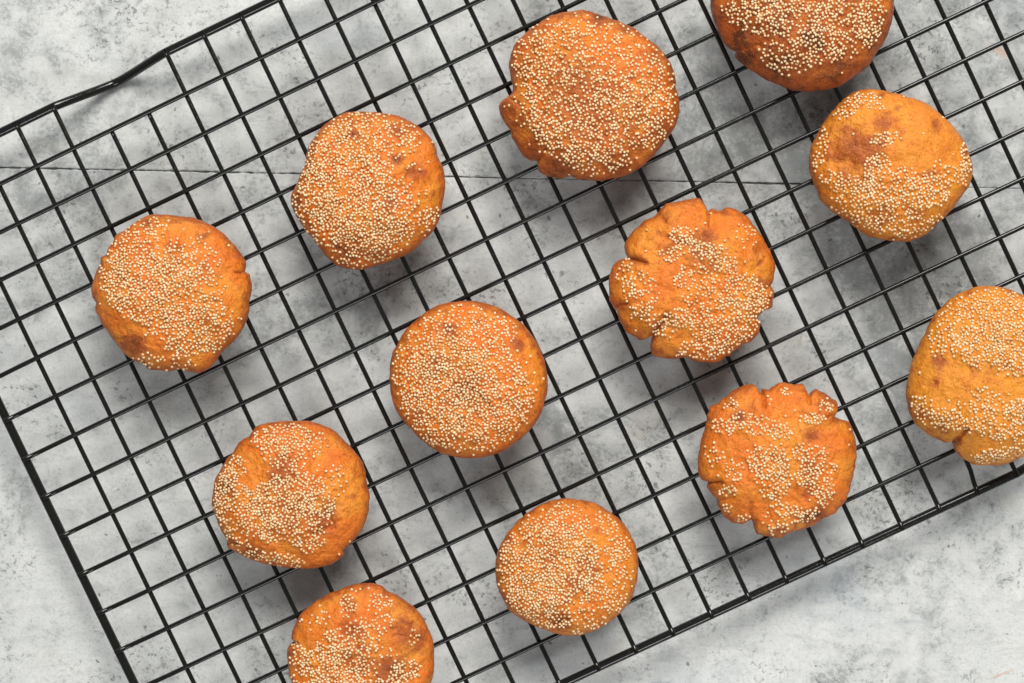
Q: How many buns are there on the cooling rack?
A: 12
